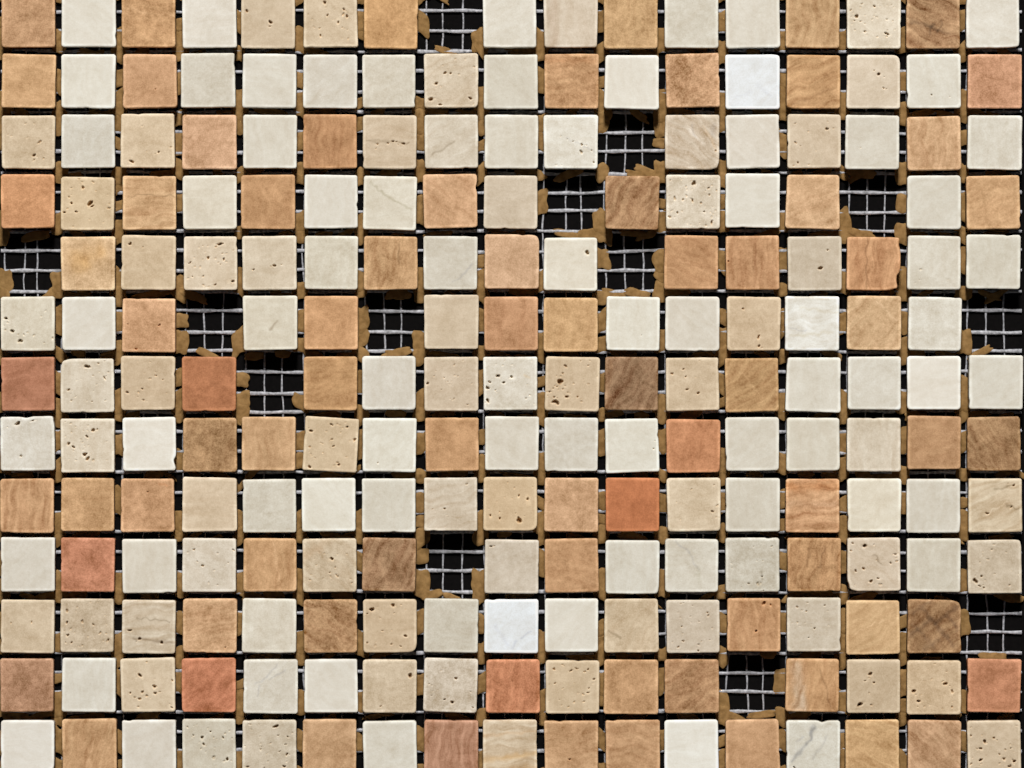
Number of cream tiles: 133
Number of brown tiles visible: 75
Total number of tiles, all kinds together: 208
